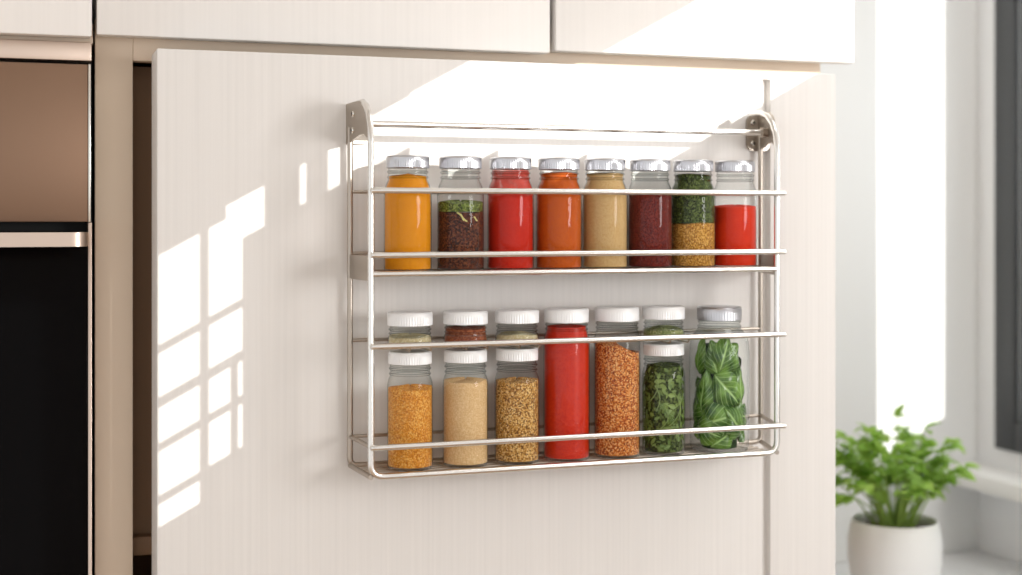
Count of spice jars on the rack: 19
